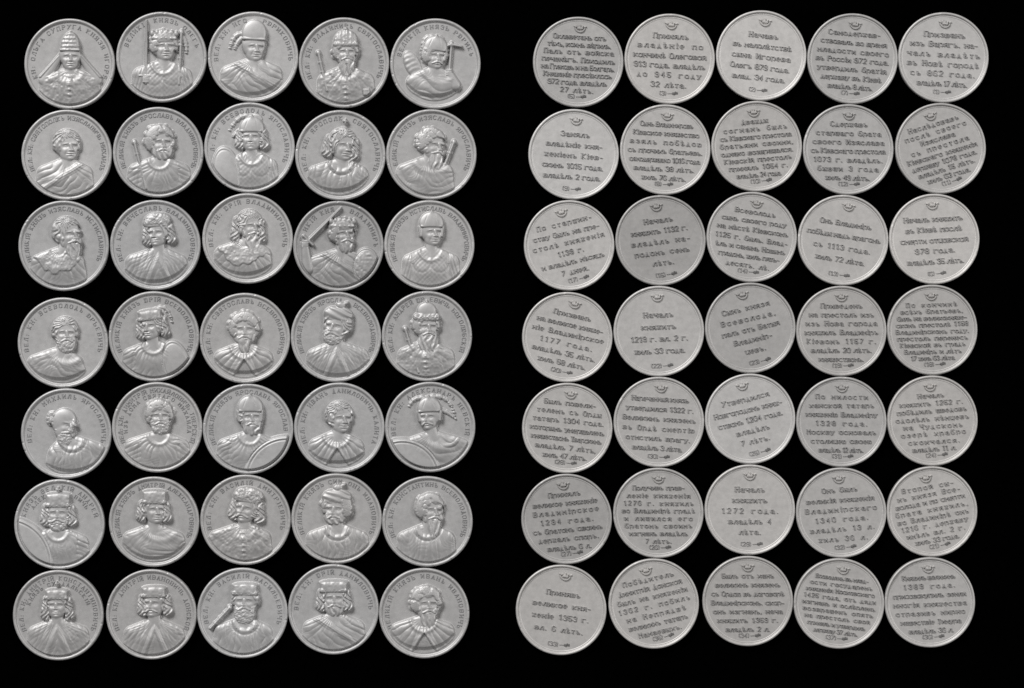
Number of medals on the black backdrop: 70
